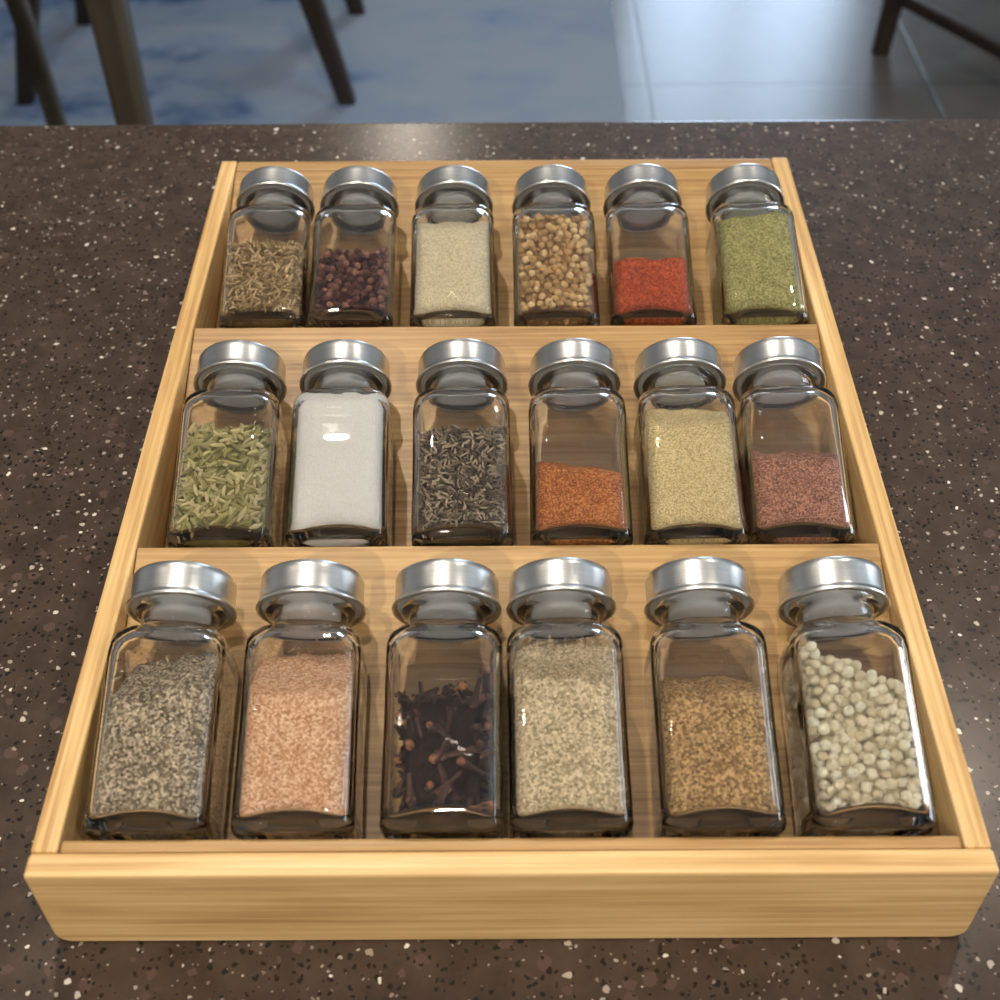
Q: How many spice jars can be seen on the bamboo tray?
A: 18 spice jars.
